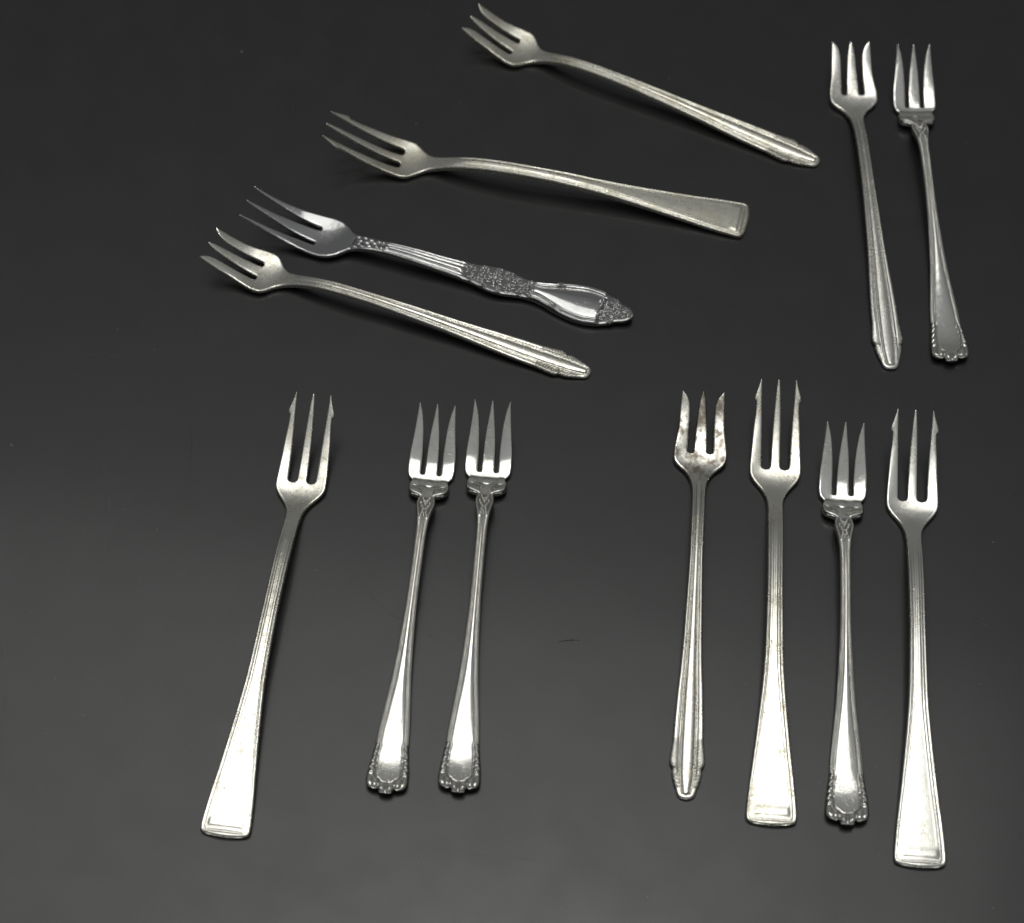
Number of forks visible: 13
